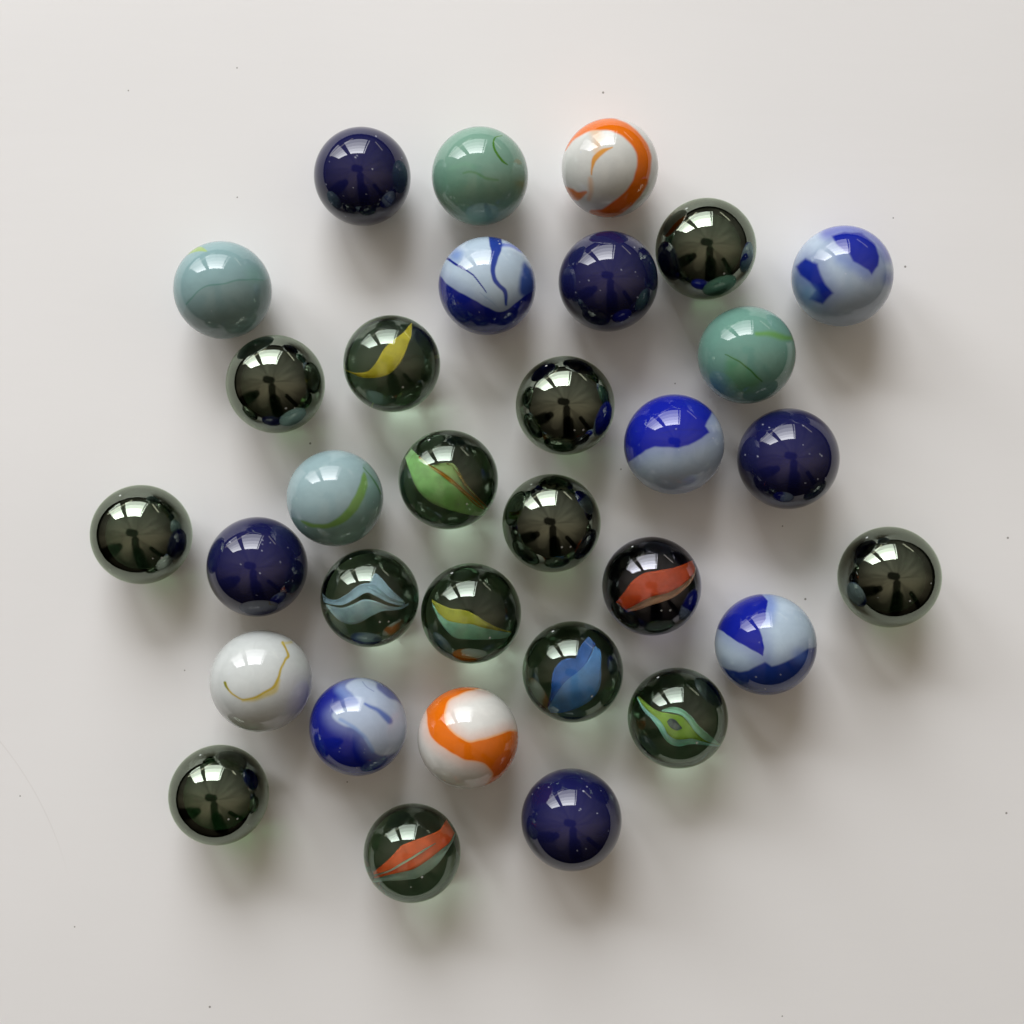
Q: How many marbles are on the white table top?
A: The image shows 32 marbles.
